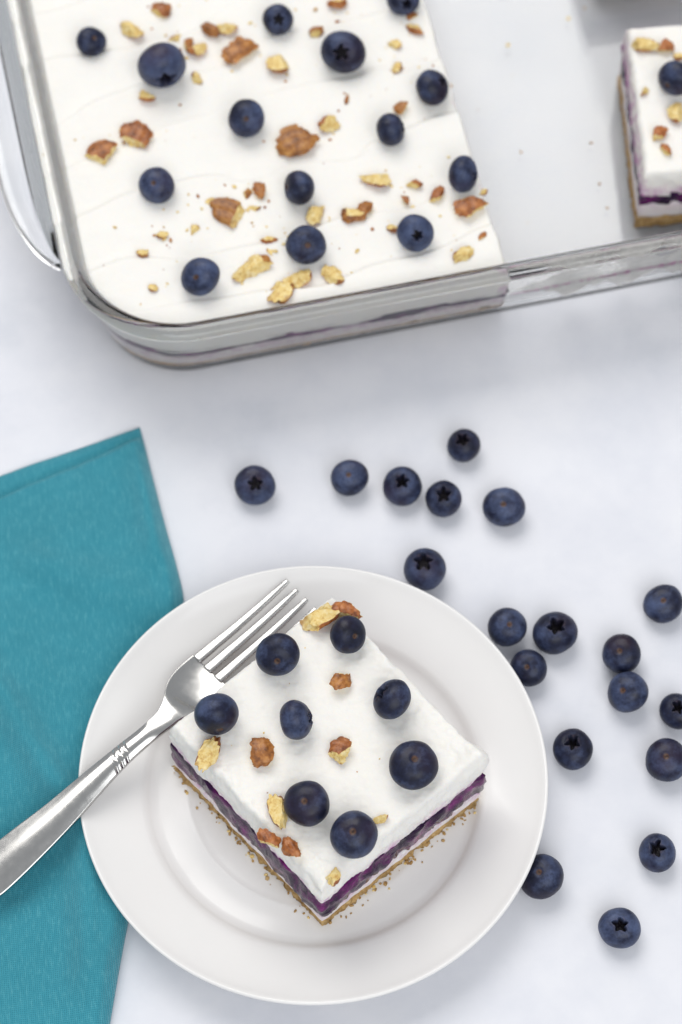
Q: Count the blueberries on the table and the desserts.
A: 42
